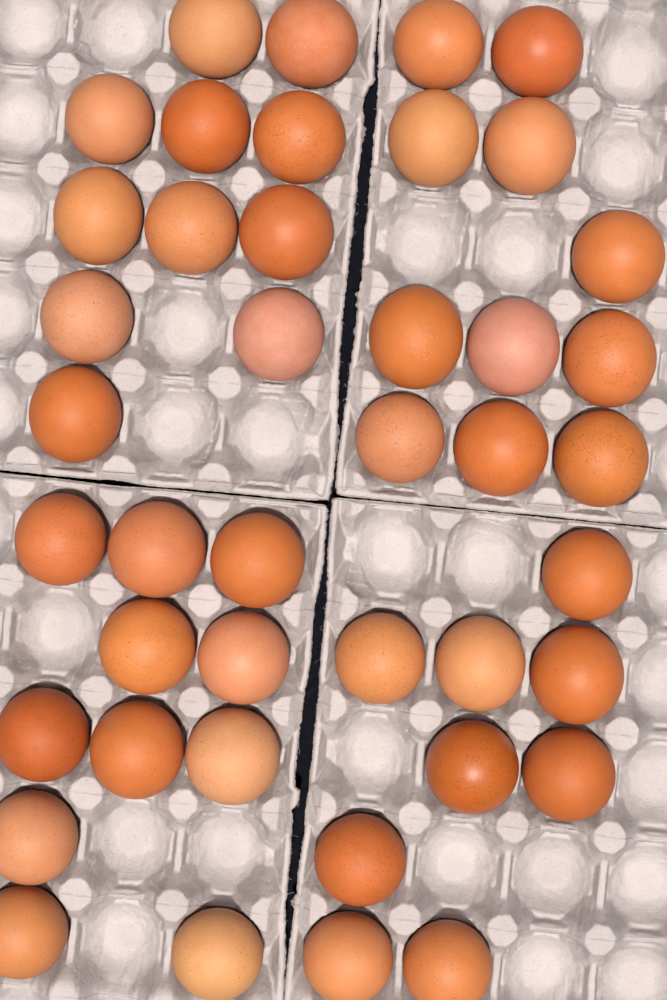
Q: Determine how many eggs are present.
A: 42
